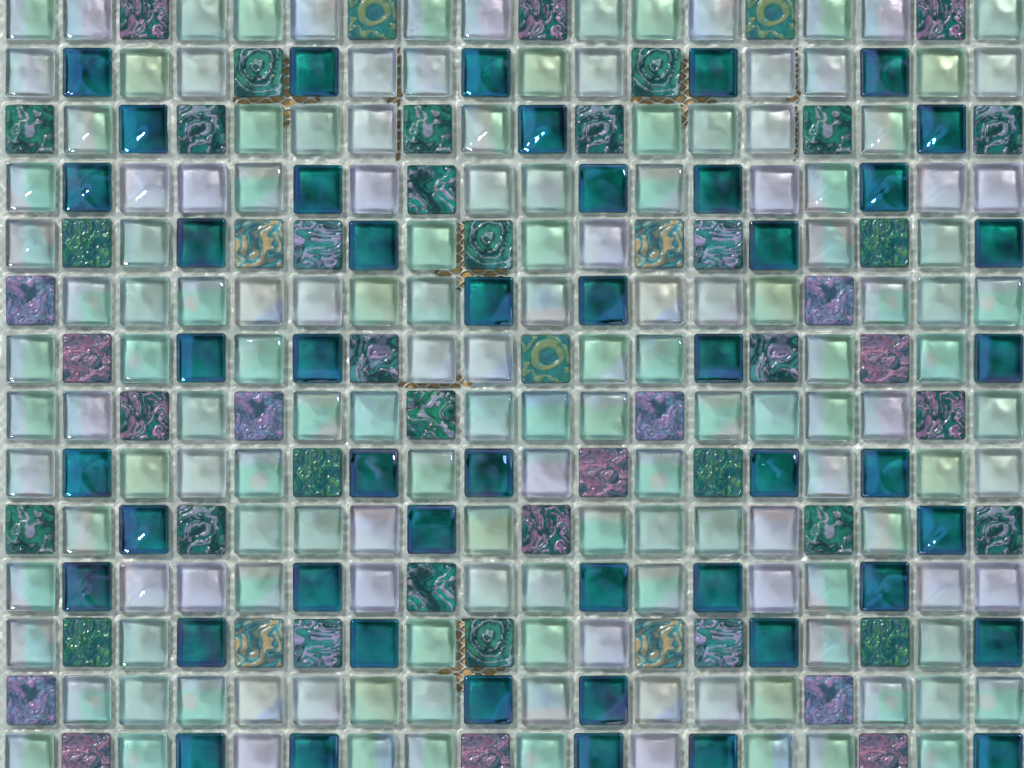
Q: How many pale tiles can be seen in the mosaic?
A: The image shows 151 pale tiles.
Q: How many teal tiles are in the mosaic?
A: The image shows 47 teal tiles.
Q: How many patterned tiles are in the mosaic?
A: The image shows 54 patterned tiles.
